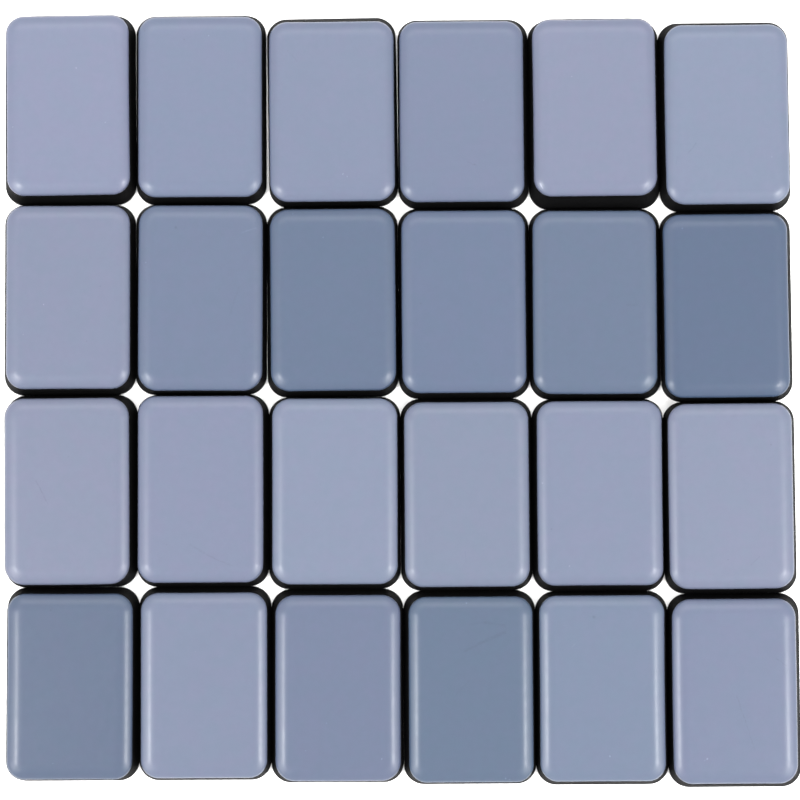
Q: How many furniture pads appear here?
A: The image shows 24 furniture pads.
